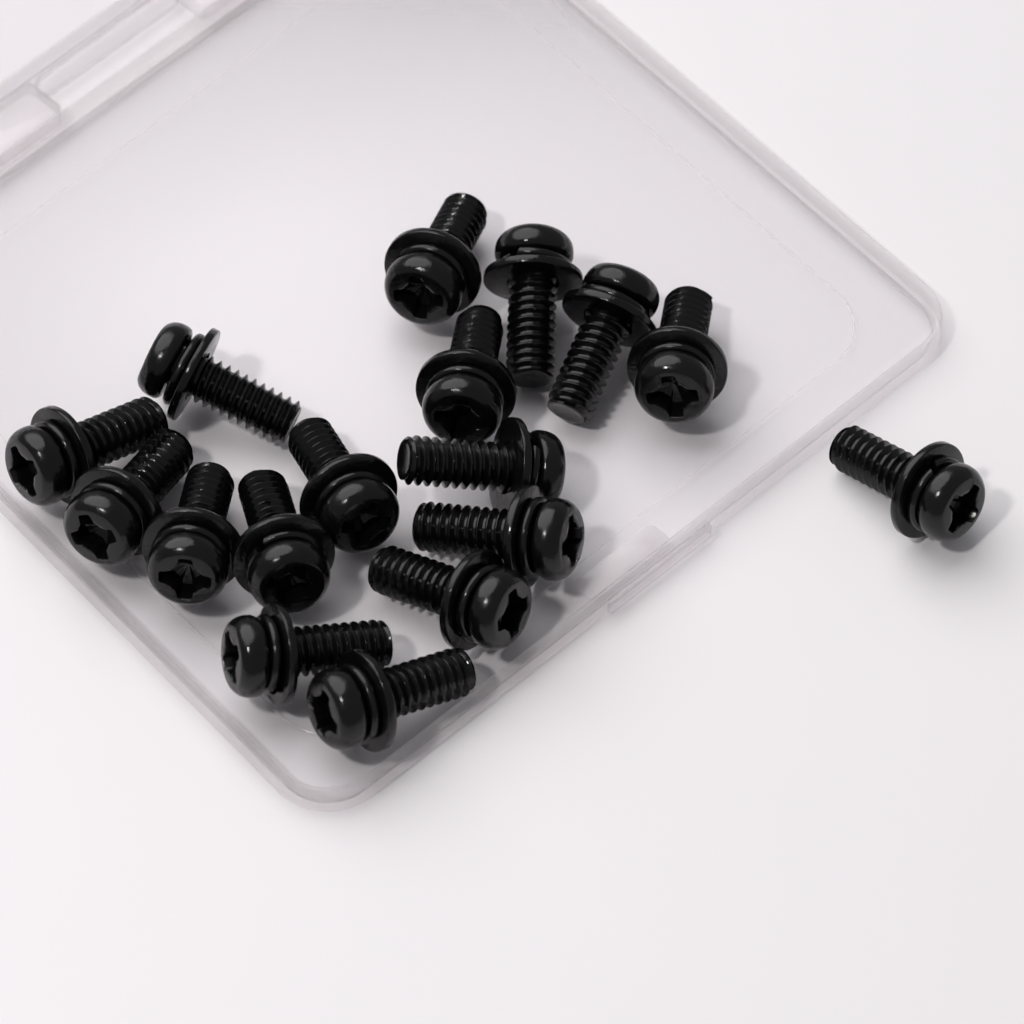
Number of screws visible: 17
